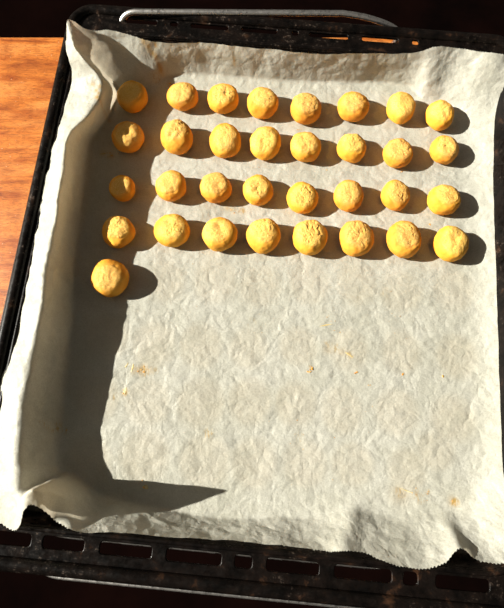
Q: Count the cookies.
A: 33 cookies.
